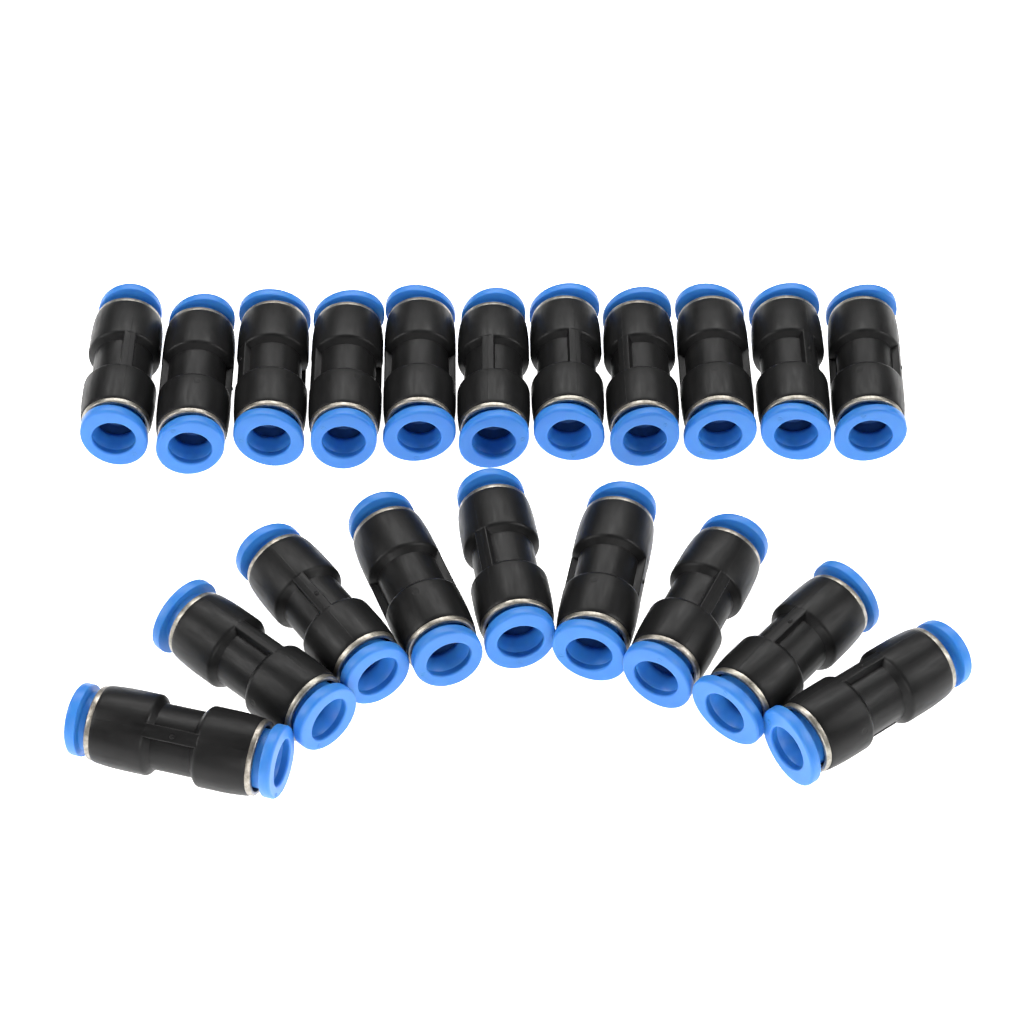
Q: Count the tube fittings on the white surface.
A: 20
